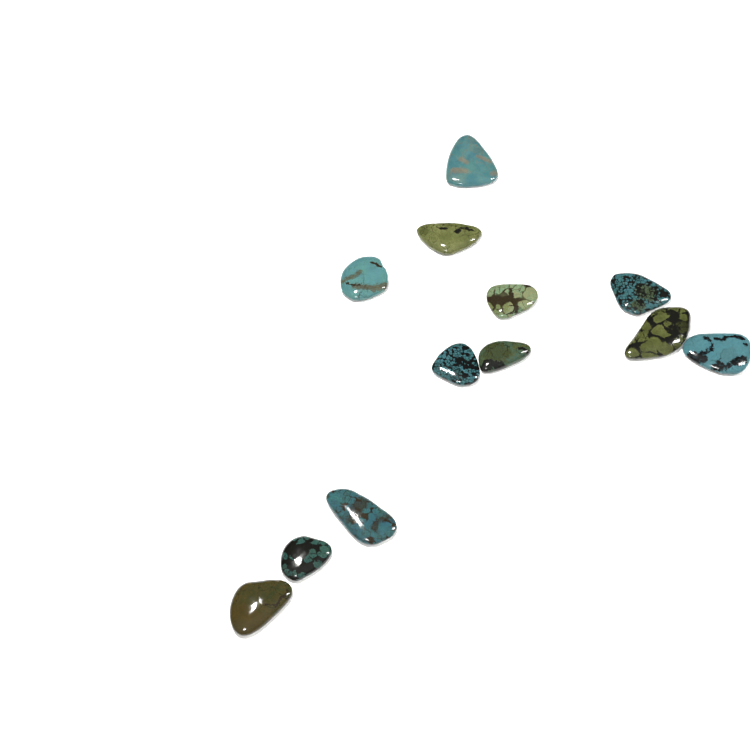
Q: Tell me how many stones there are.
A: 12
